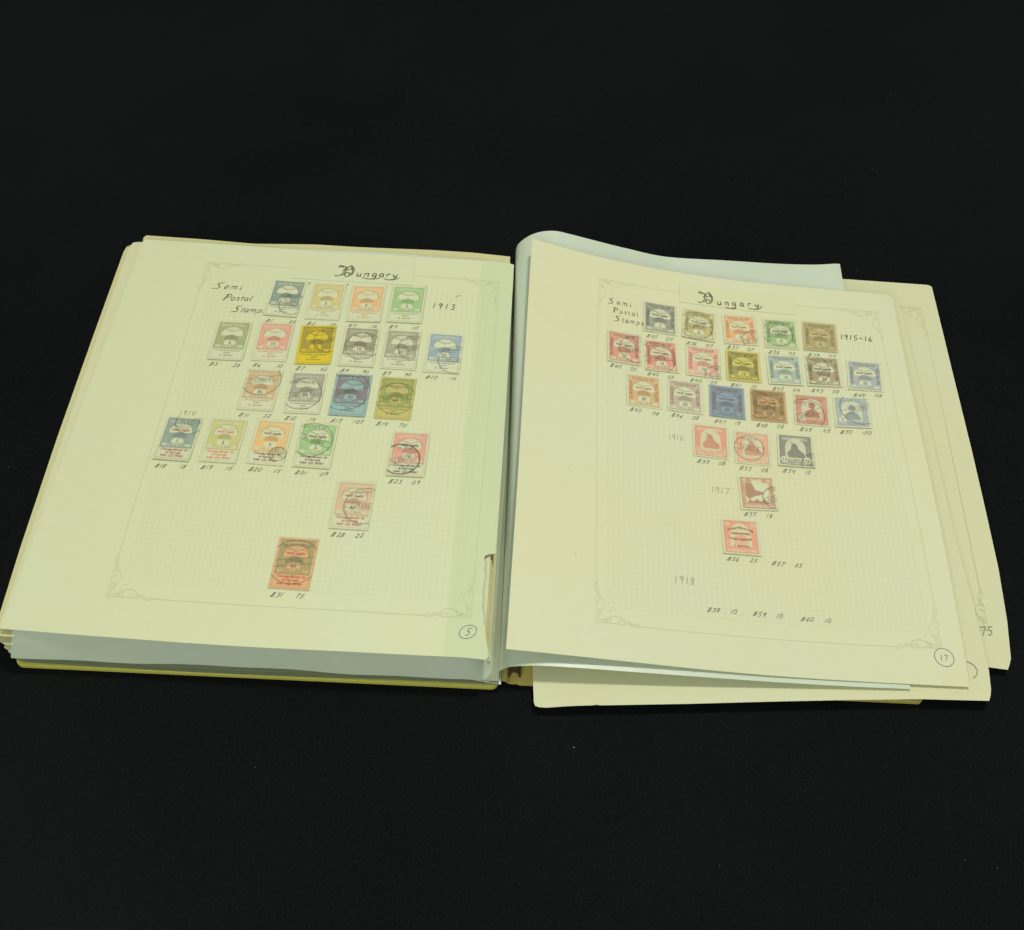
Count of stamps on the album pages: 44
